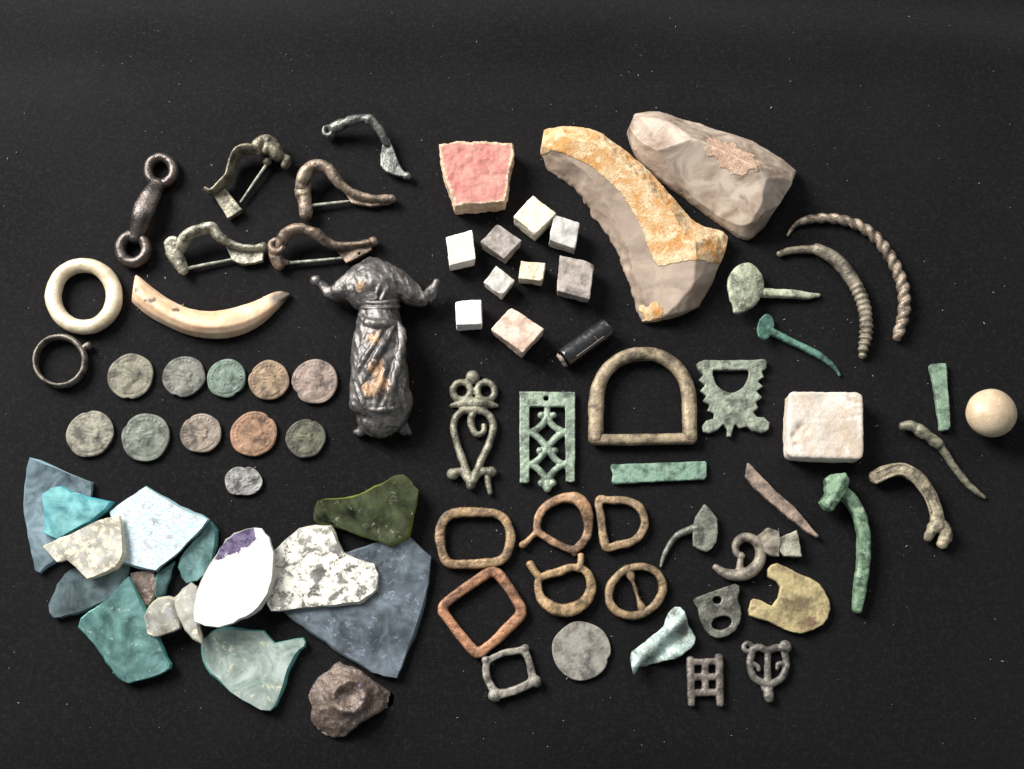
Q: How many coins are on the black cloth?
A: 12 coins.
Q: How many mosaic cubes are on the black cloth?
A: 9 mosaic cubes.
